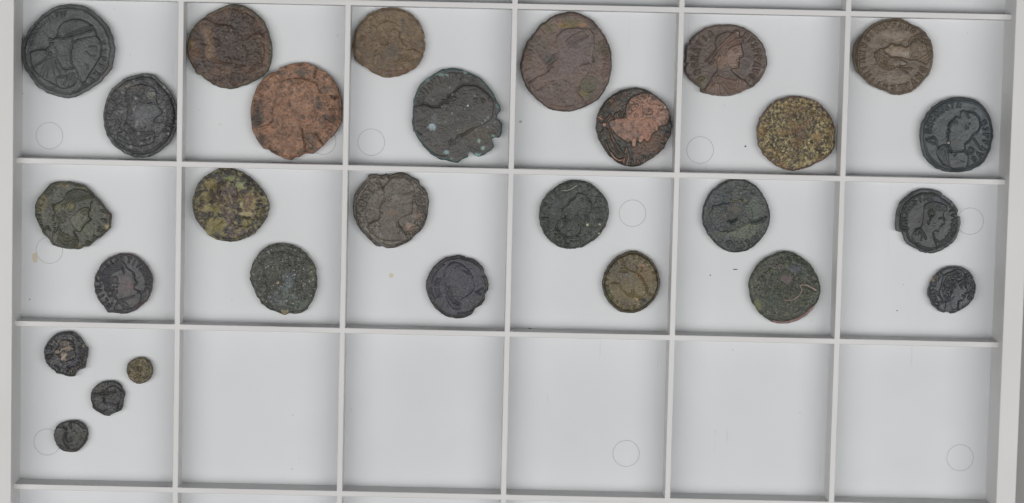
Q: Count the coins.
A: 28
